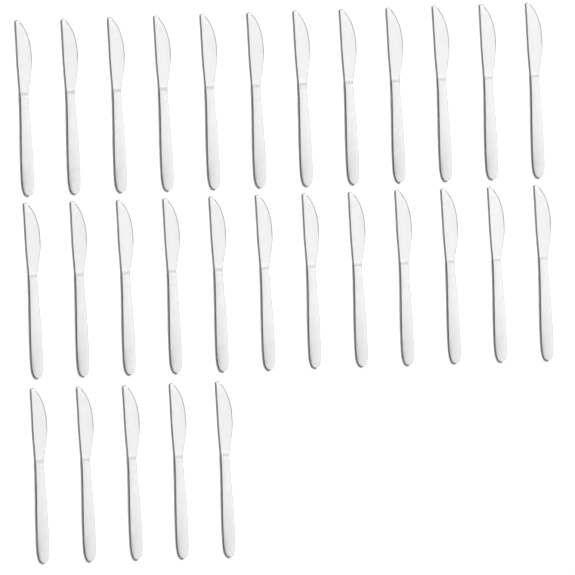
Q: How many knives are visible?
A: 29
